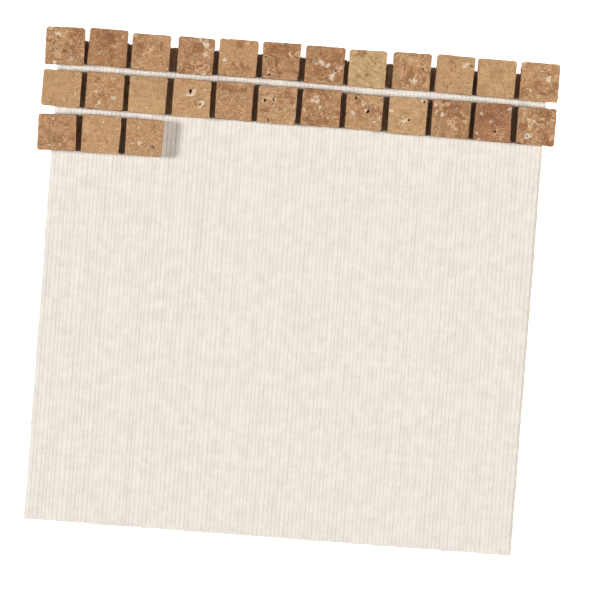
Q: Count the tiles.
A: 27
